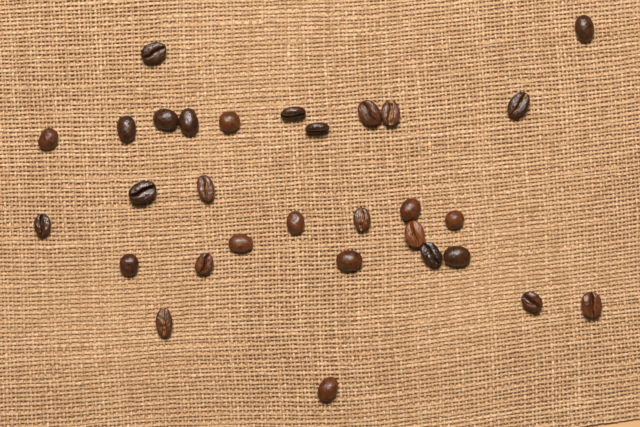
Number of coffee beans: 30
